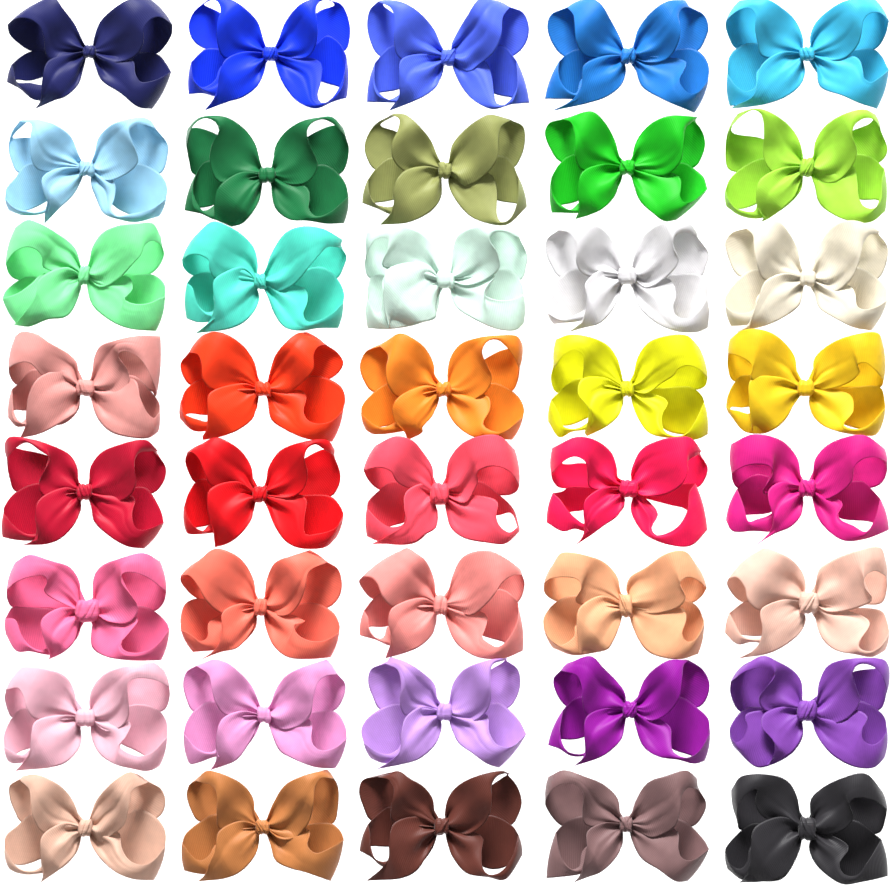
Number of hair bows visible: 40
